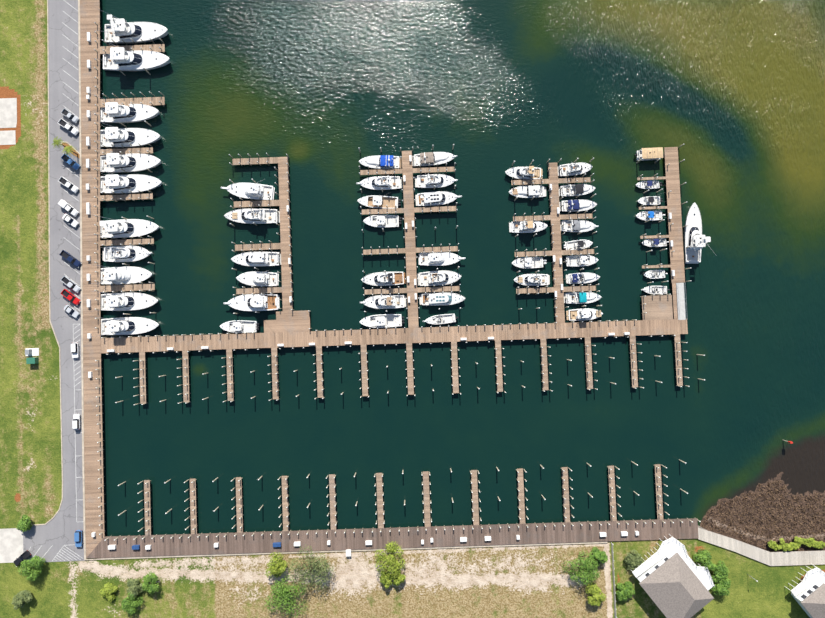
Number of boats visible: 53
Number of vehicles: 14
